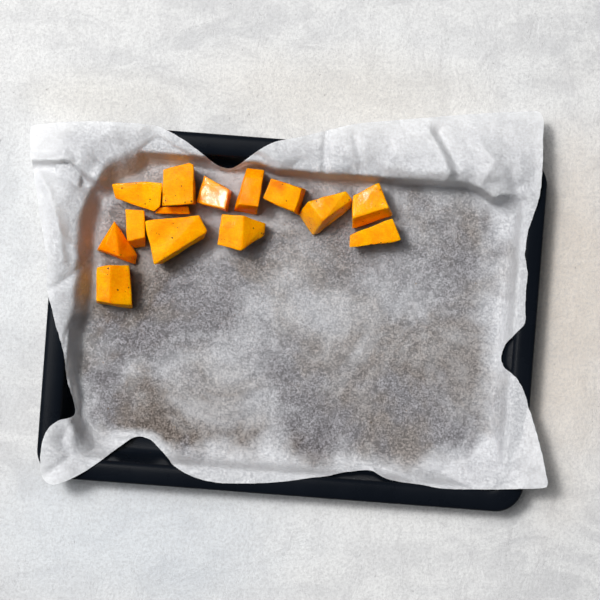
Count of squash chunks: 14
